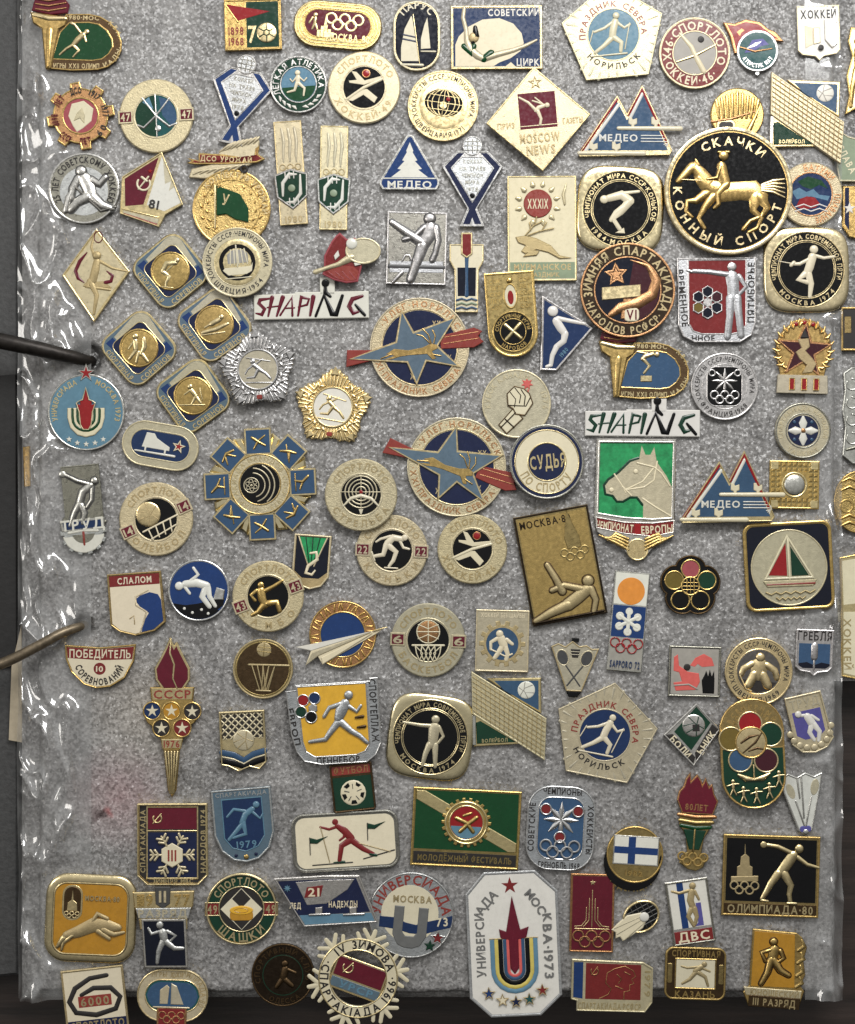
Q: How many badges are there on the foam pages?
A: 126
